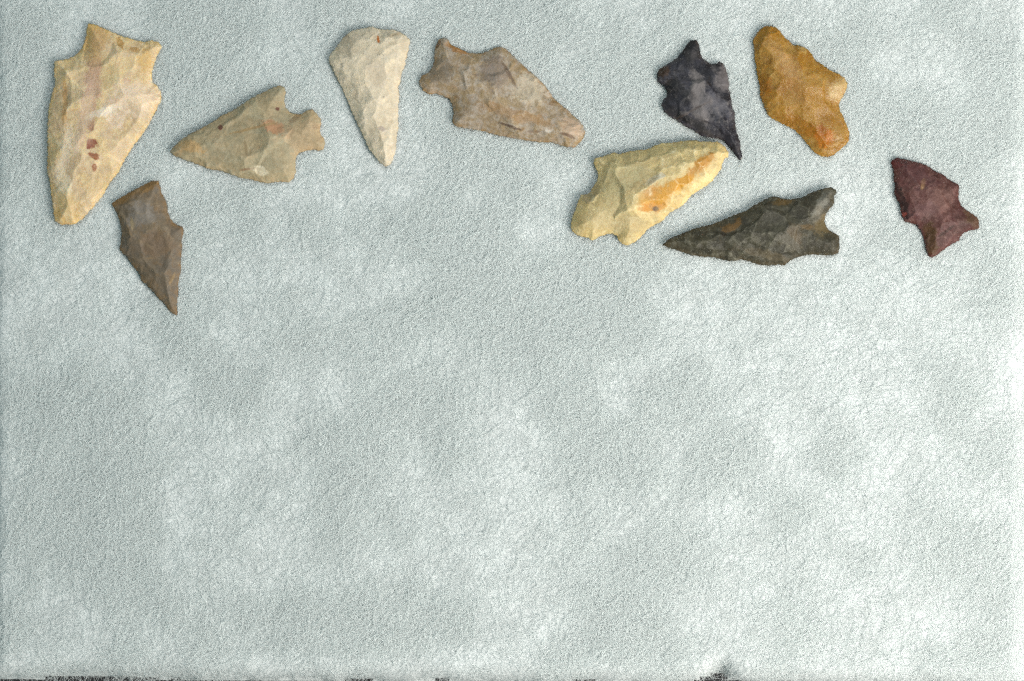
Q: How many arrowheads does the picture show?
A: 10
